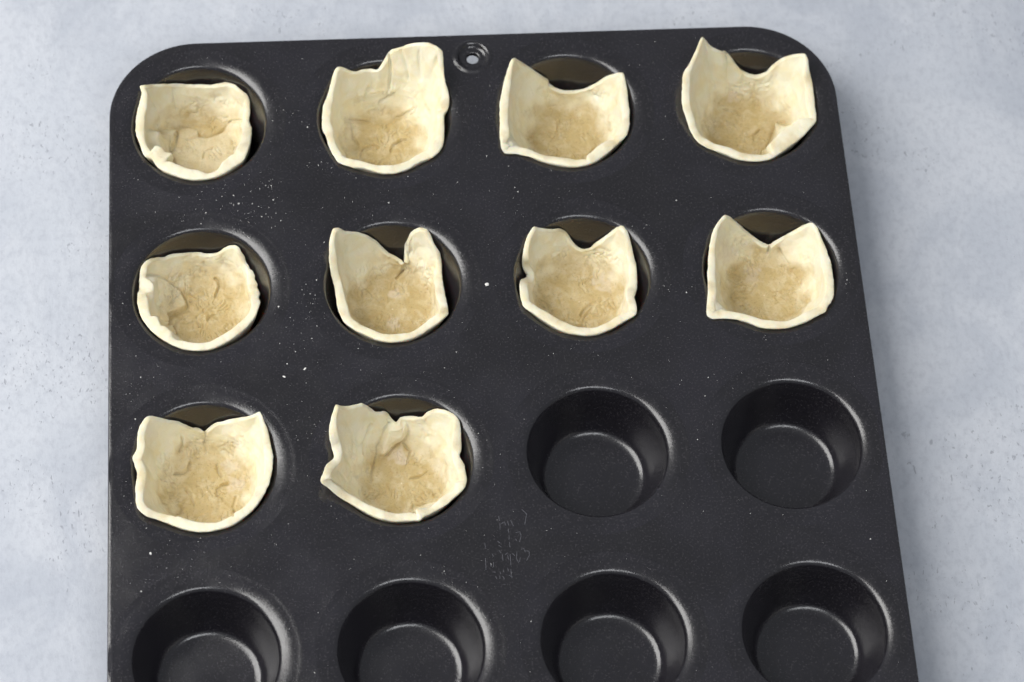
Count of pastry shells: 10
